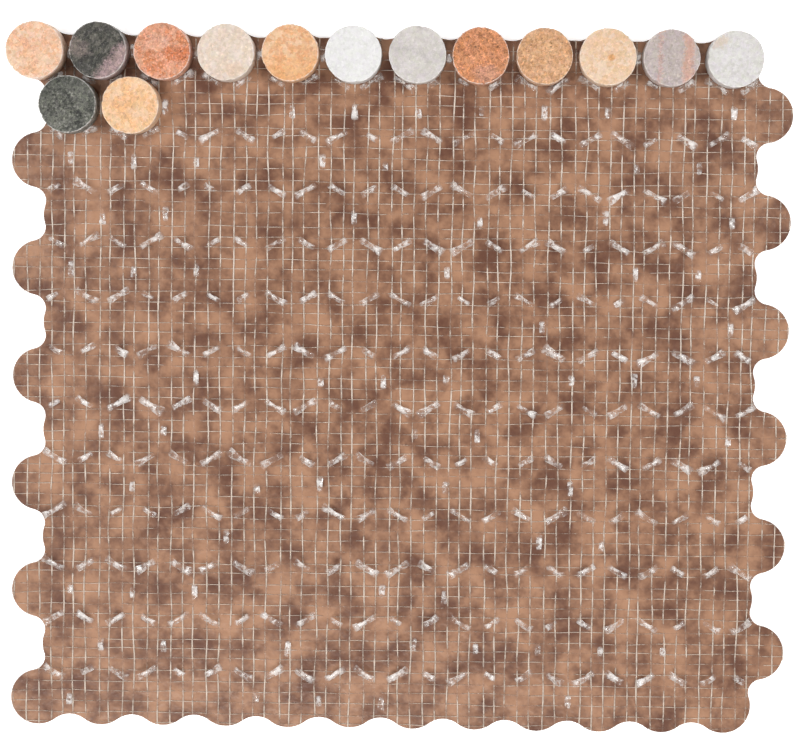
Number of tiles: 14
